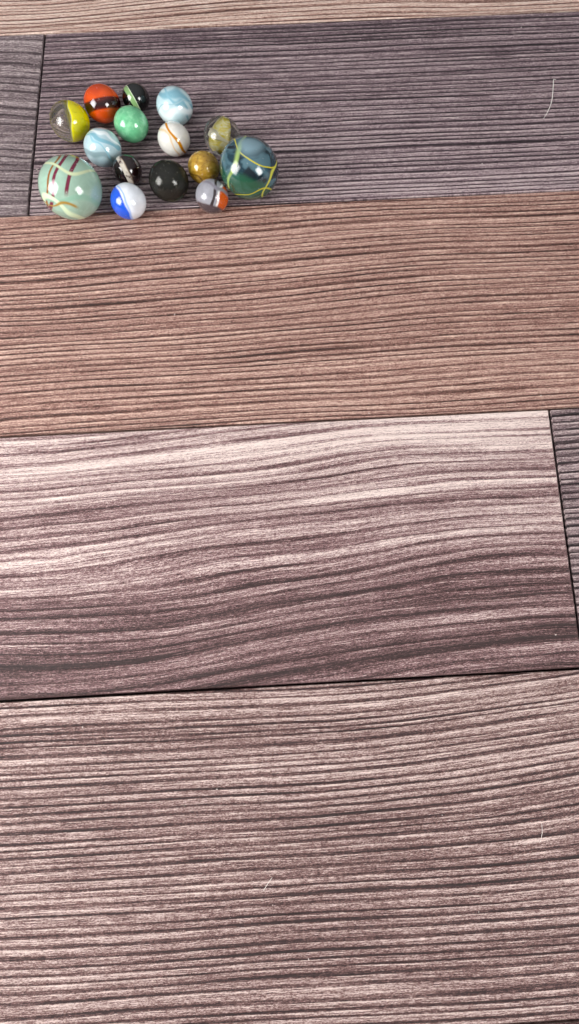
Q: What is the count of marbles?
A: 15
